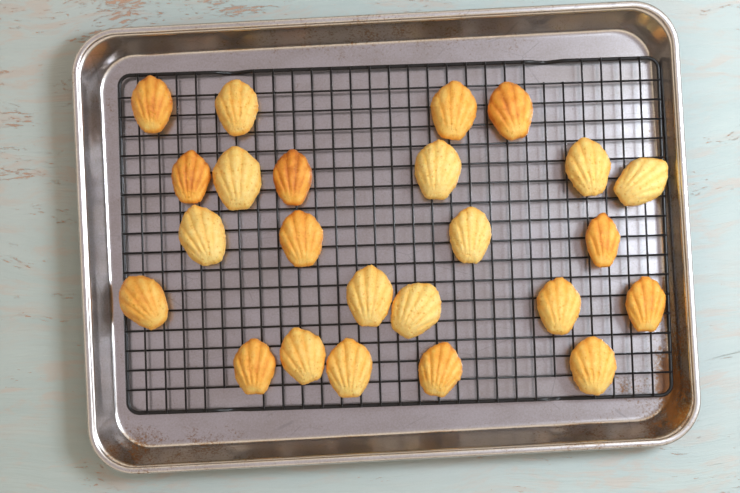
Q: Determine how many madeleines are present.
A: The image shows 24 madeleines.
